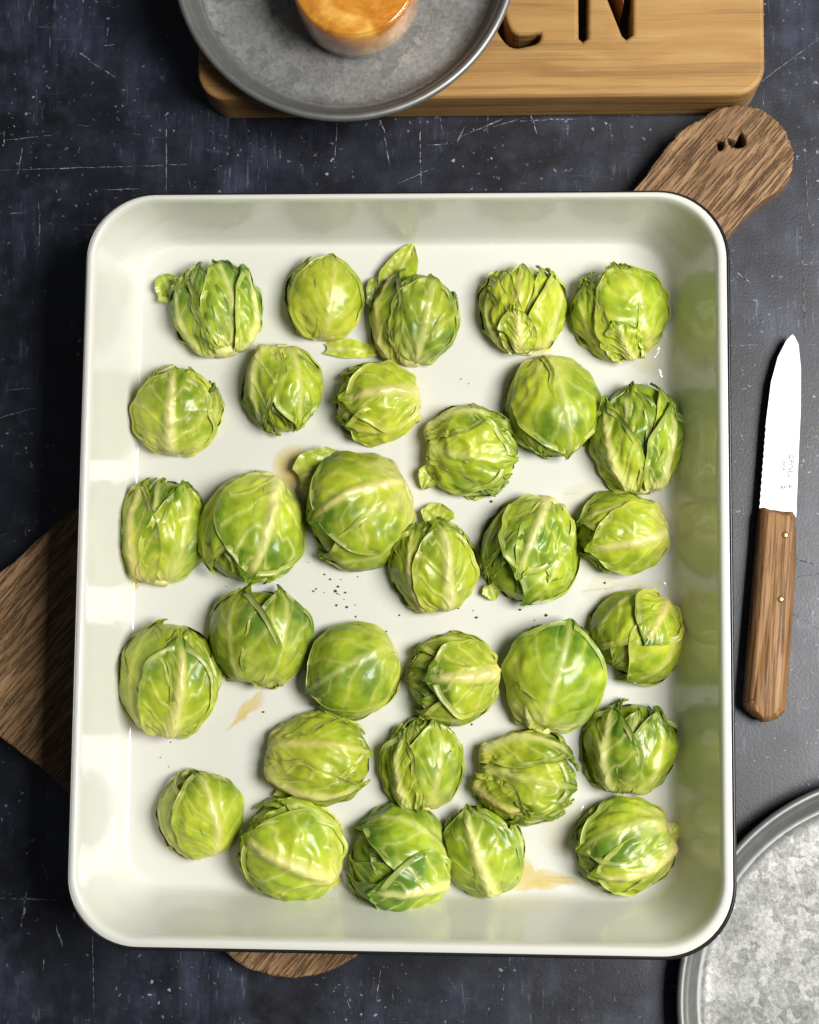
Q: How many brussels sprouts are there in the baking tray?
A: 32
